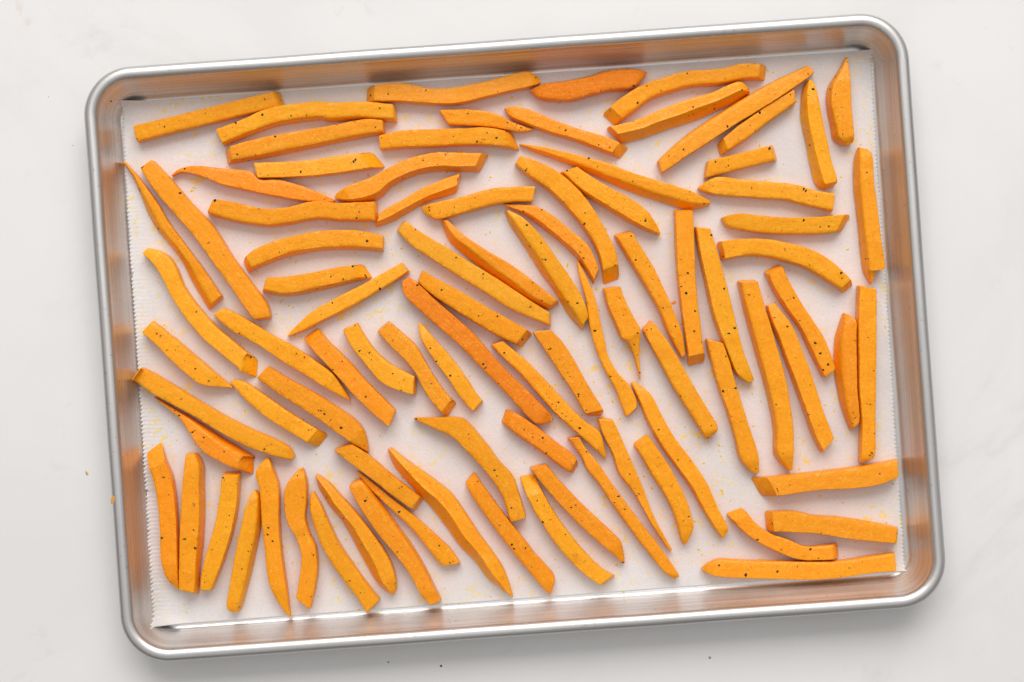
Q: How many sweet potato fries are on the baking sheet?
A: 89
